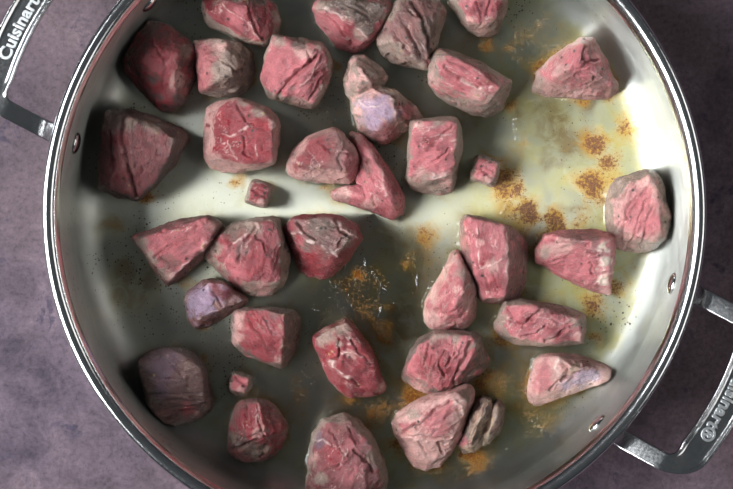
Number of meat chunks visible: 36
